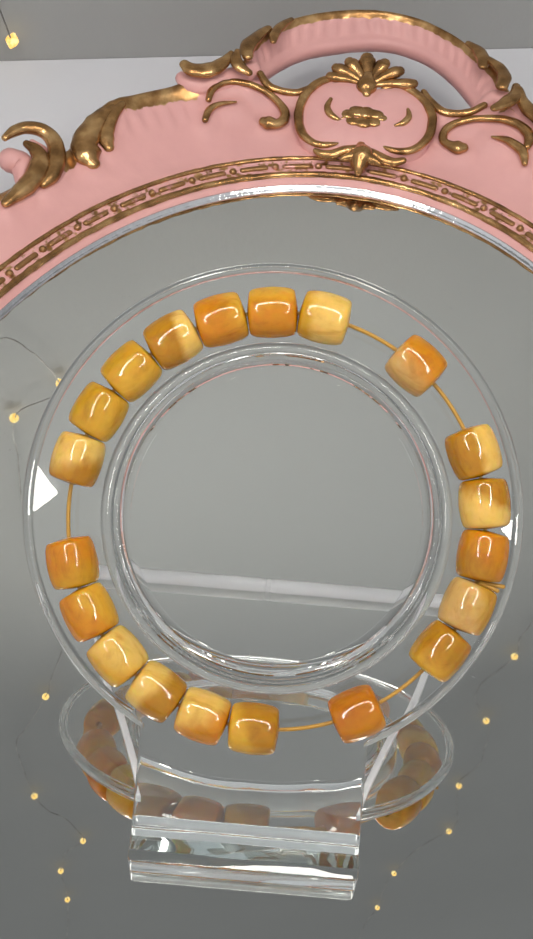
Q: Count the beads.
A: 20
